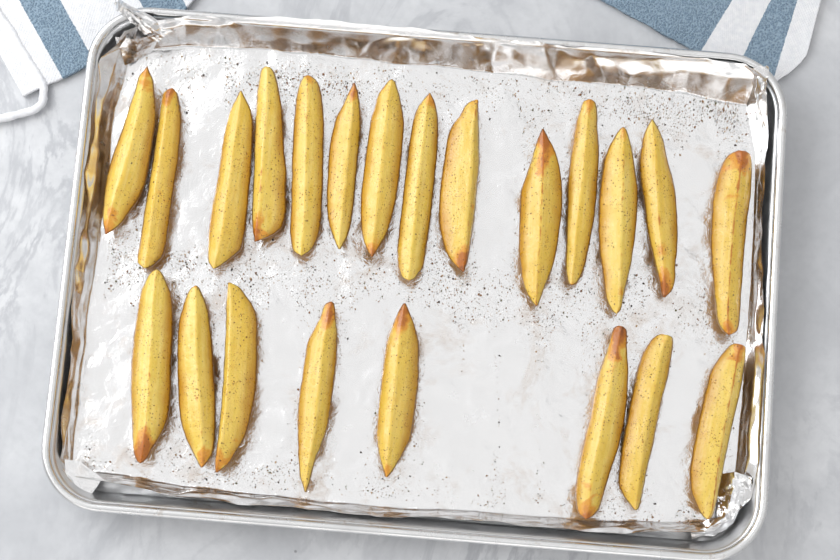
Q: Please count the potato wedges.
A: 22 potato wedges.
